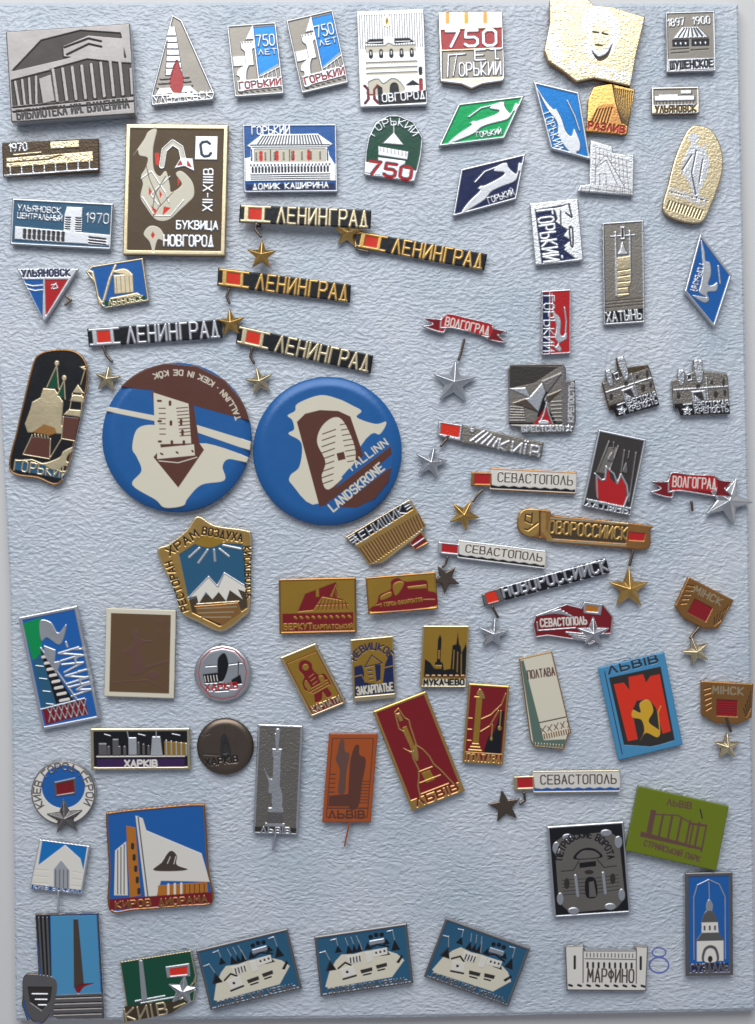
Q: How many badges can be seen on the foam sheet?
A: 79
